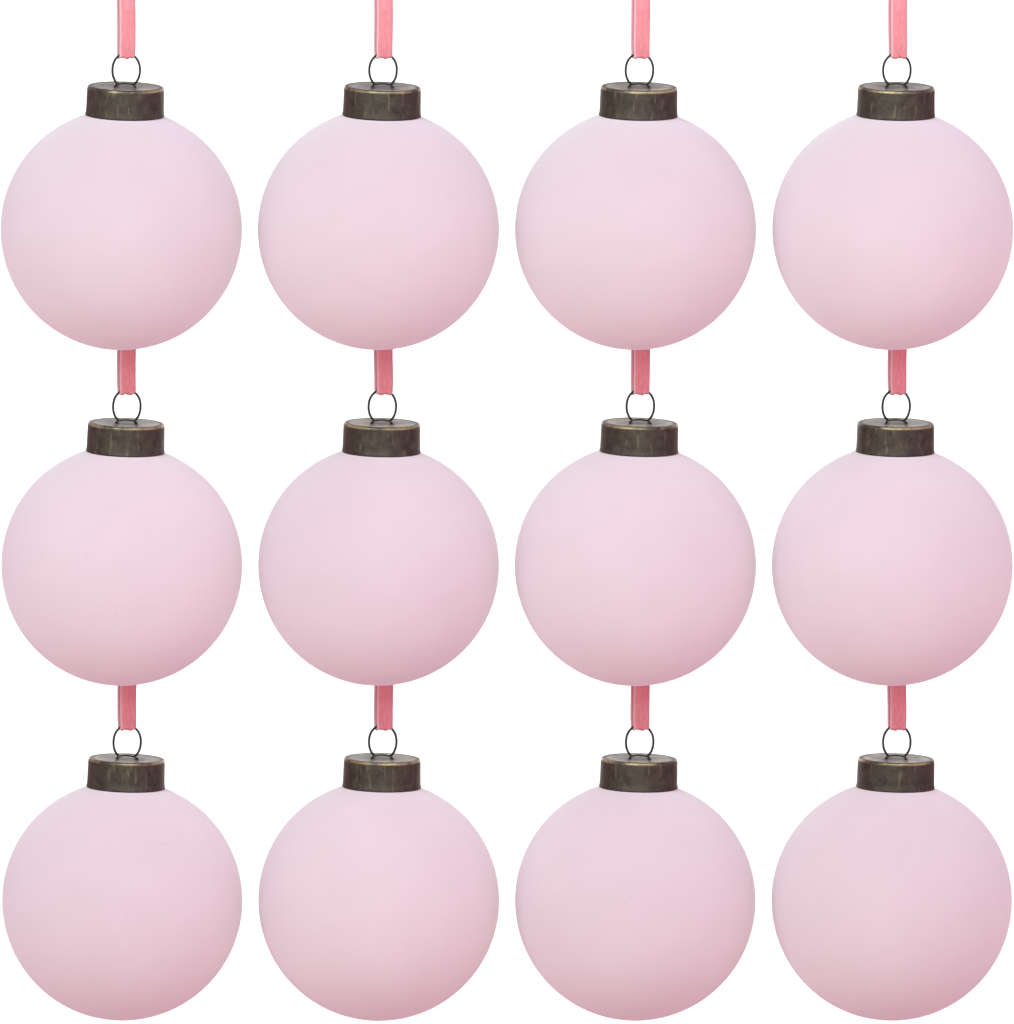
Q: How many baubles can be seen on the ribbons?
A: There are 12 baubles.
